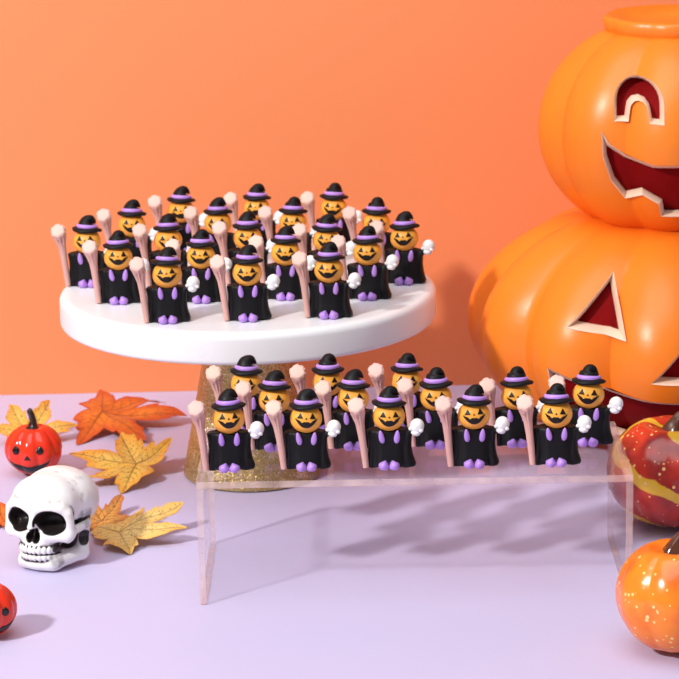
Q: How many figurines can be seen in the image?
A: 32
